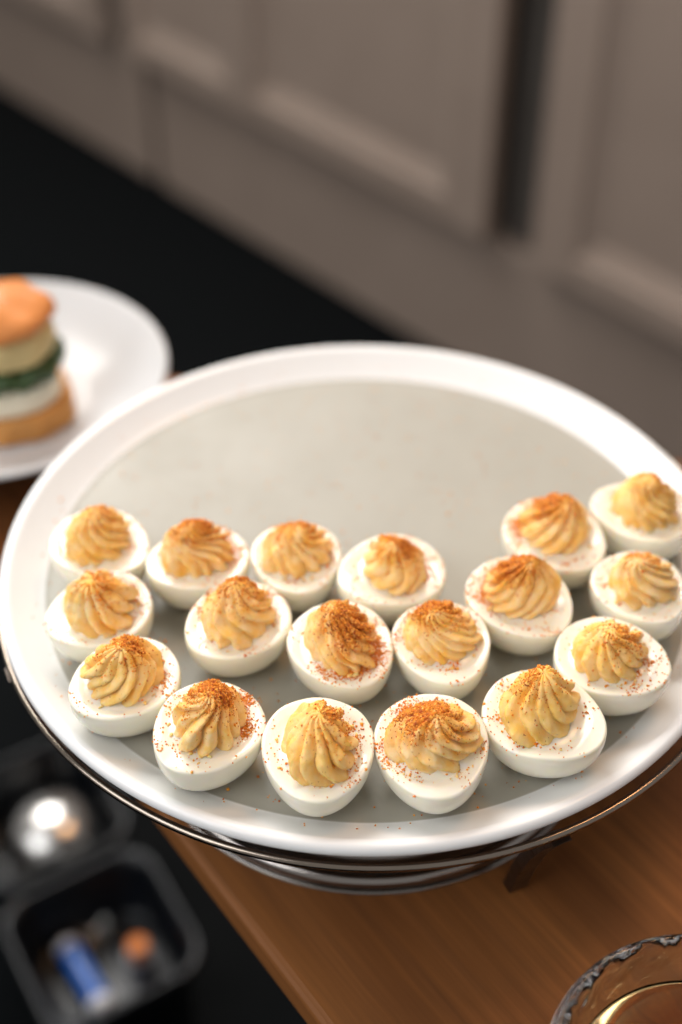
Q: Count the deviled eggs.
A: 18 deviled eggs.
